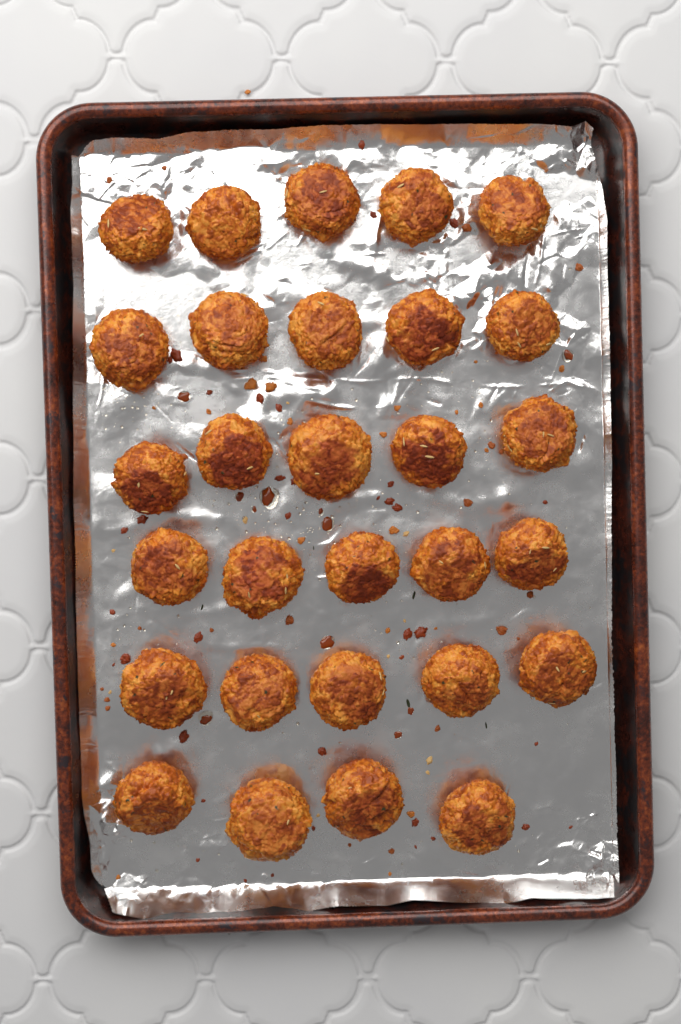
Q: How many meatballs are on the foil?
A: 29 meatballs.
